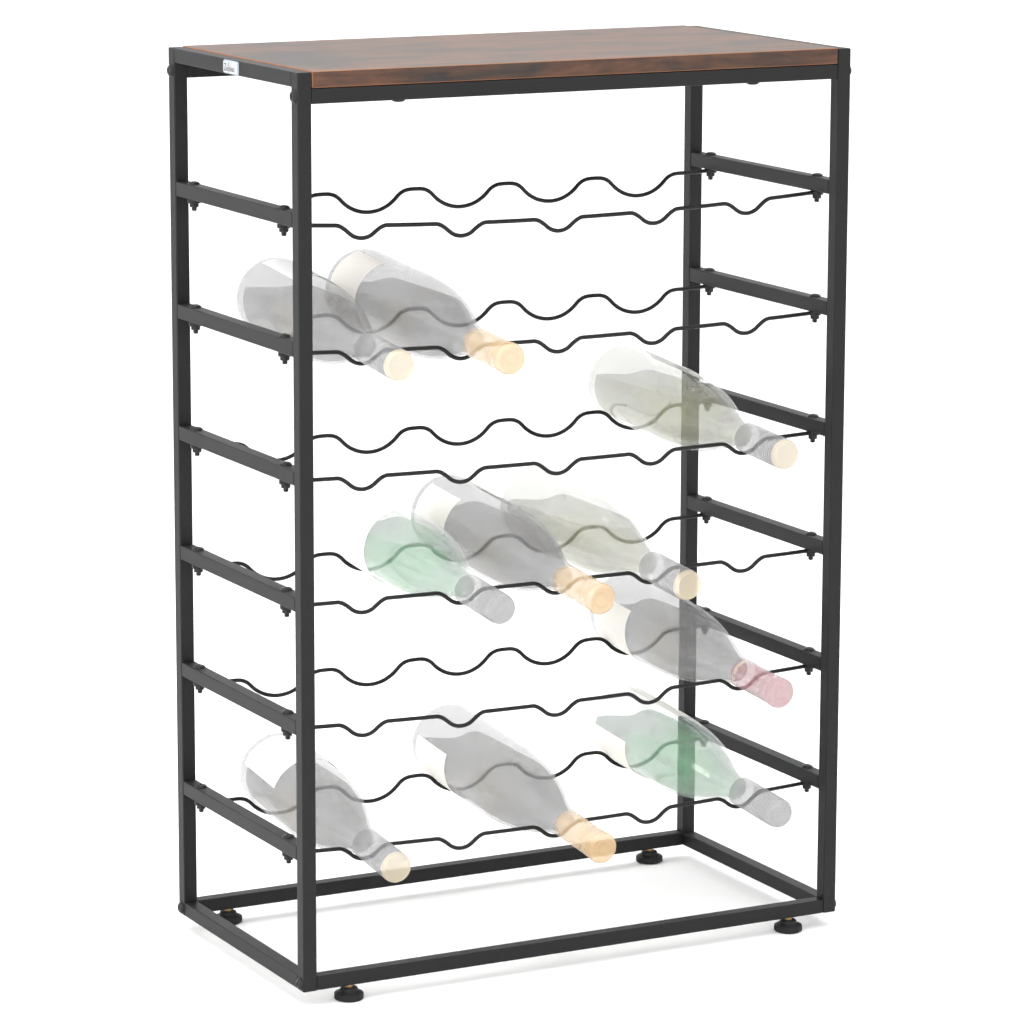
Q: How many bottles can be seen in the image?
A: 10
